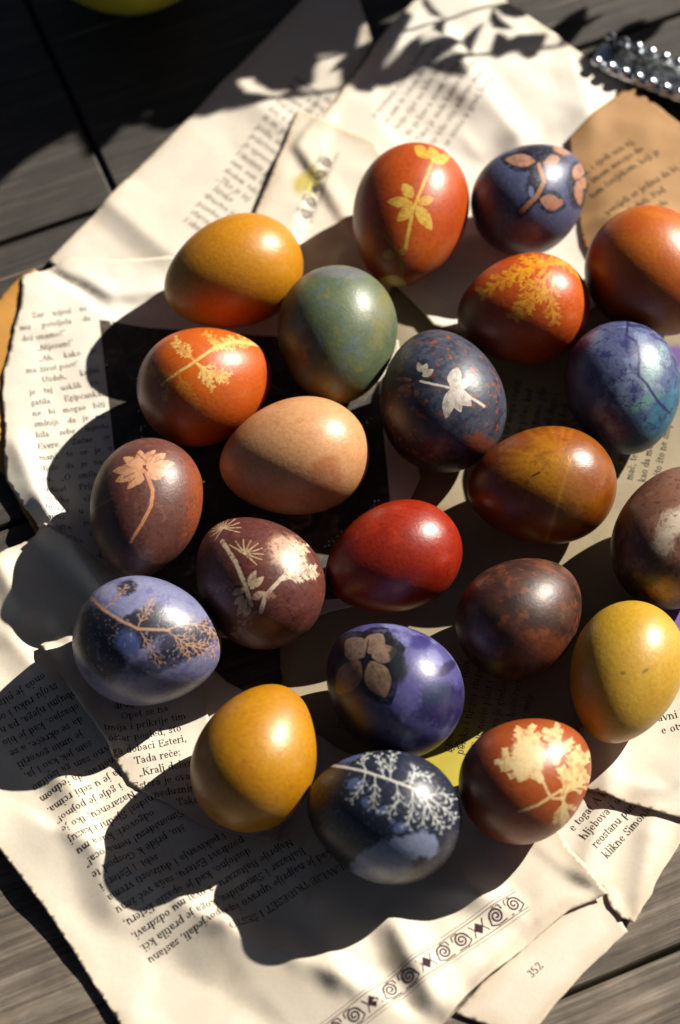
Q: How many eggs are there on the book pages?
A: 22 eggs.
